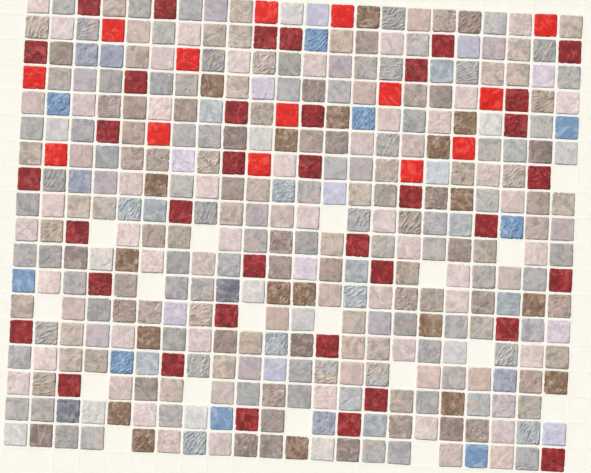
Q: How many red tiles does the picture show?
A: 14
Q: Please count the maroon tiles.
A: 37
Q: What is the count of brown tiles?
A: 19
